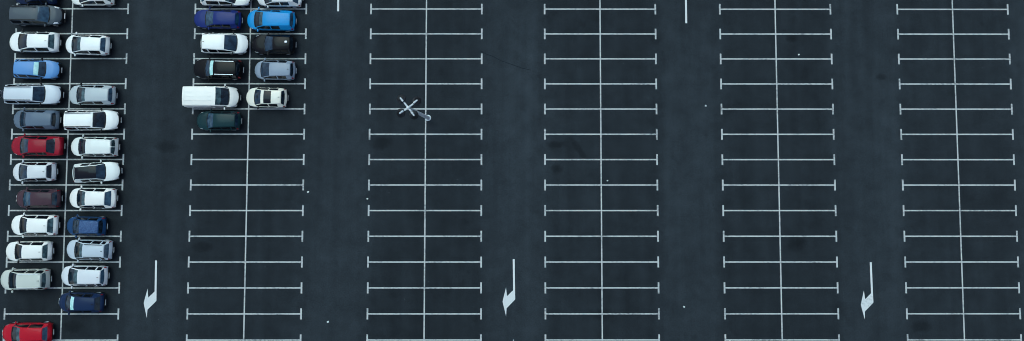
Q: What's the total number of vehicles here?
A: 35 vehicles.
